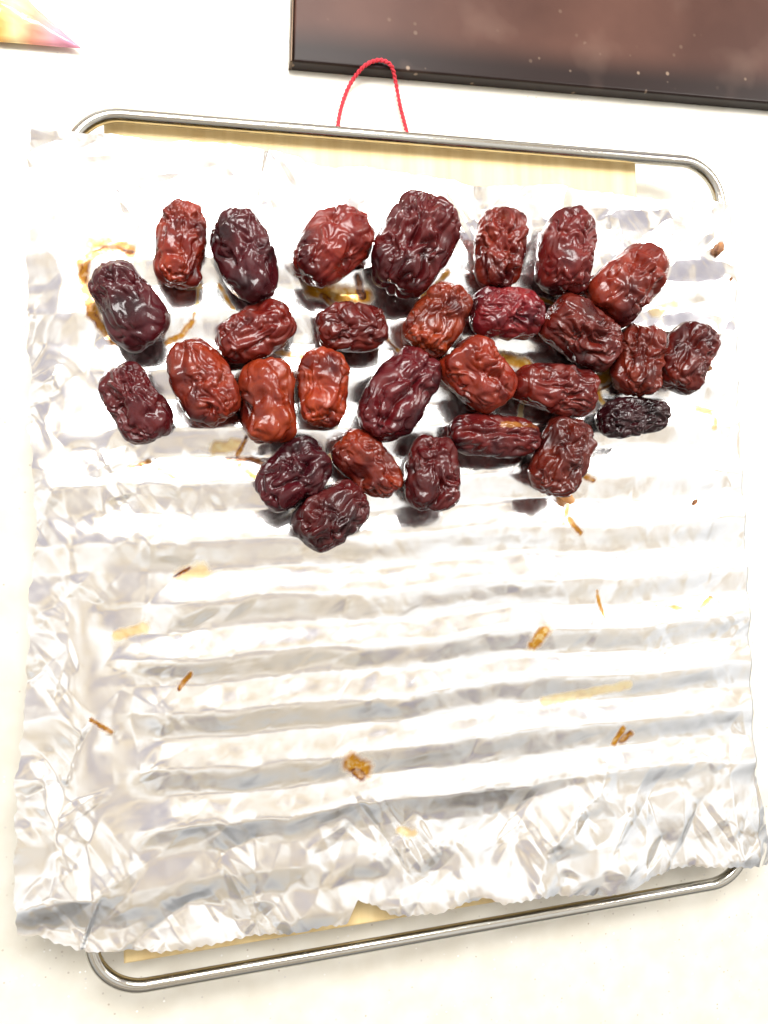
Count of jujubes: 29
